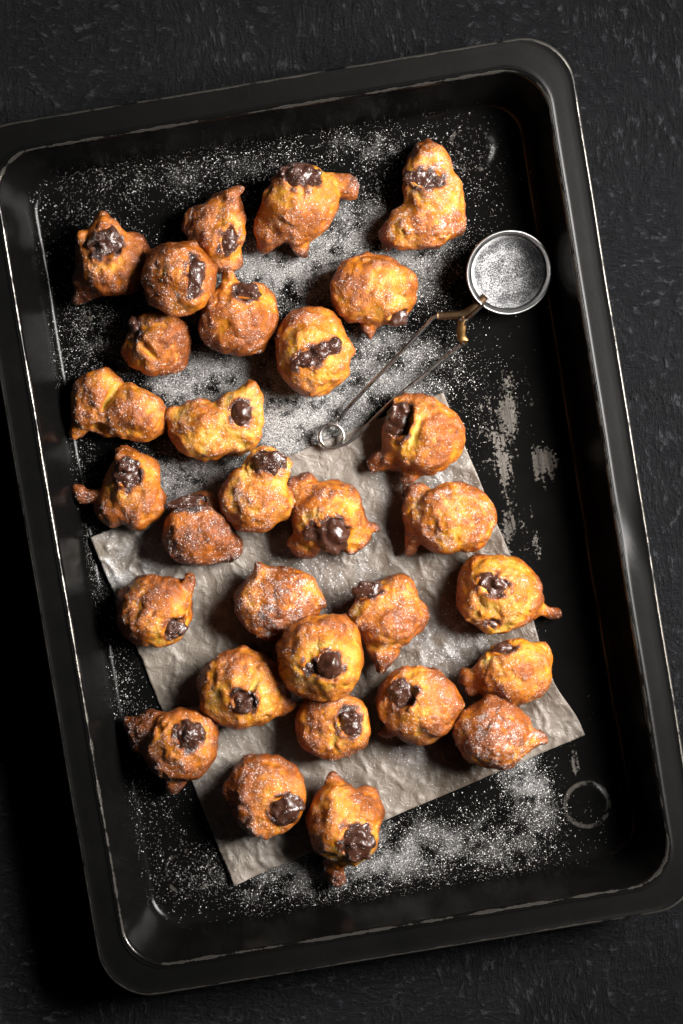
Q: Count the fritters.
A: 30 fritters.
